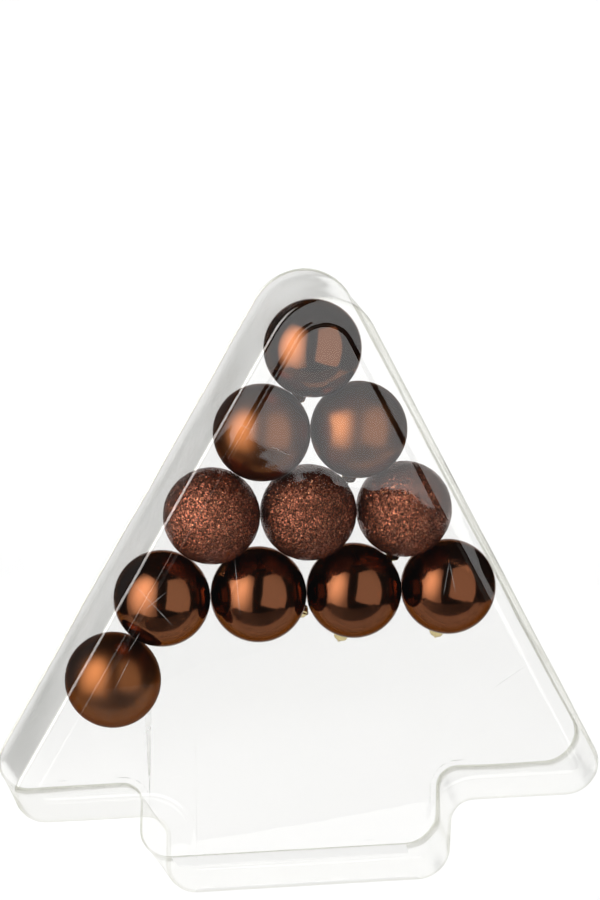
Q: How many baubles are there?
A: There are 11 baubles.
